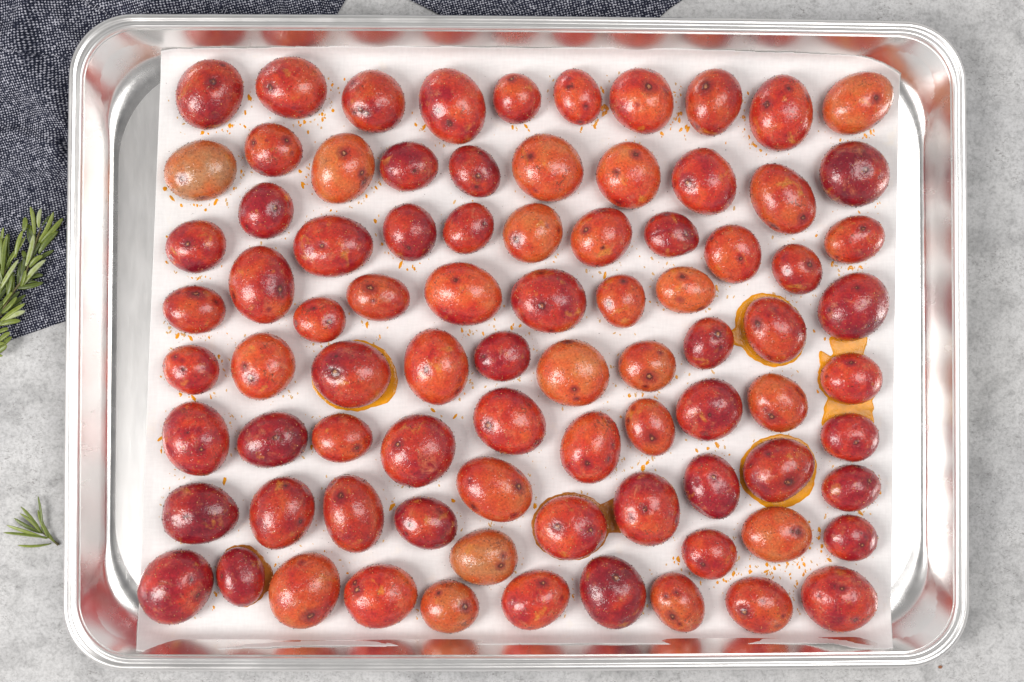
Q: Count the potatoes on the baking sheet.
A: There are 84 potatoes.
